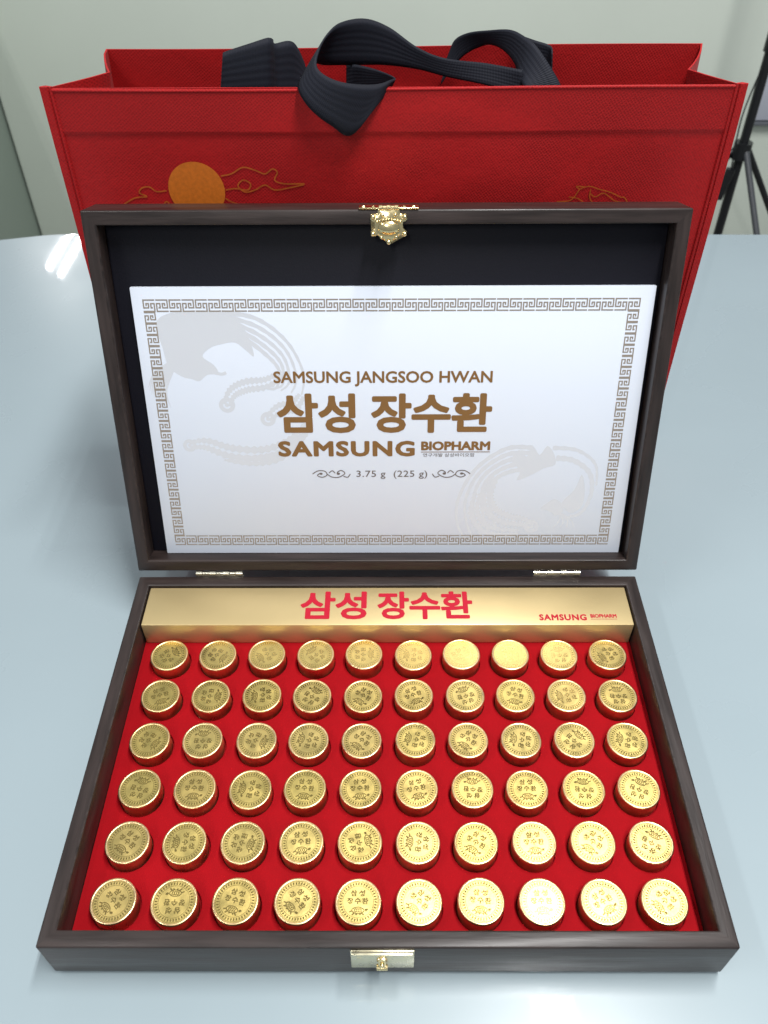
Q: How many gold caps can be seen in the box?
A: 60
